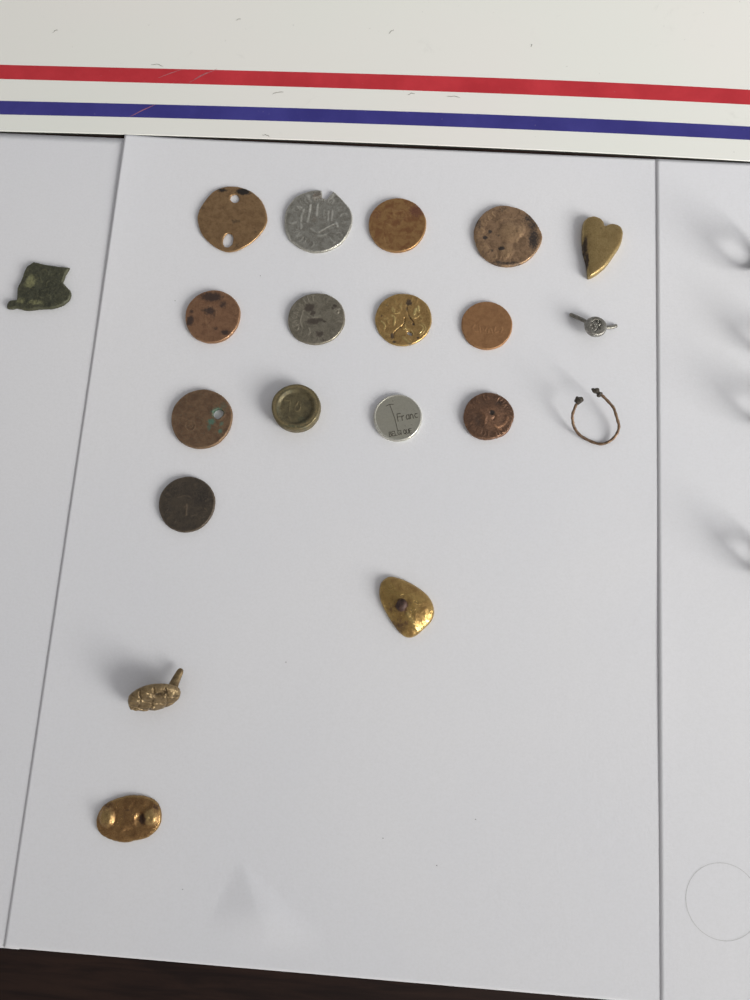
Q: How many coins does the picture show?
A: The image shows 13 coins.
